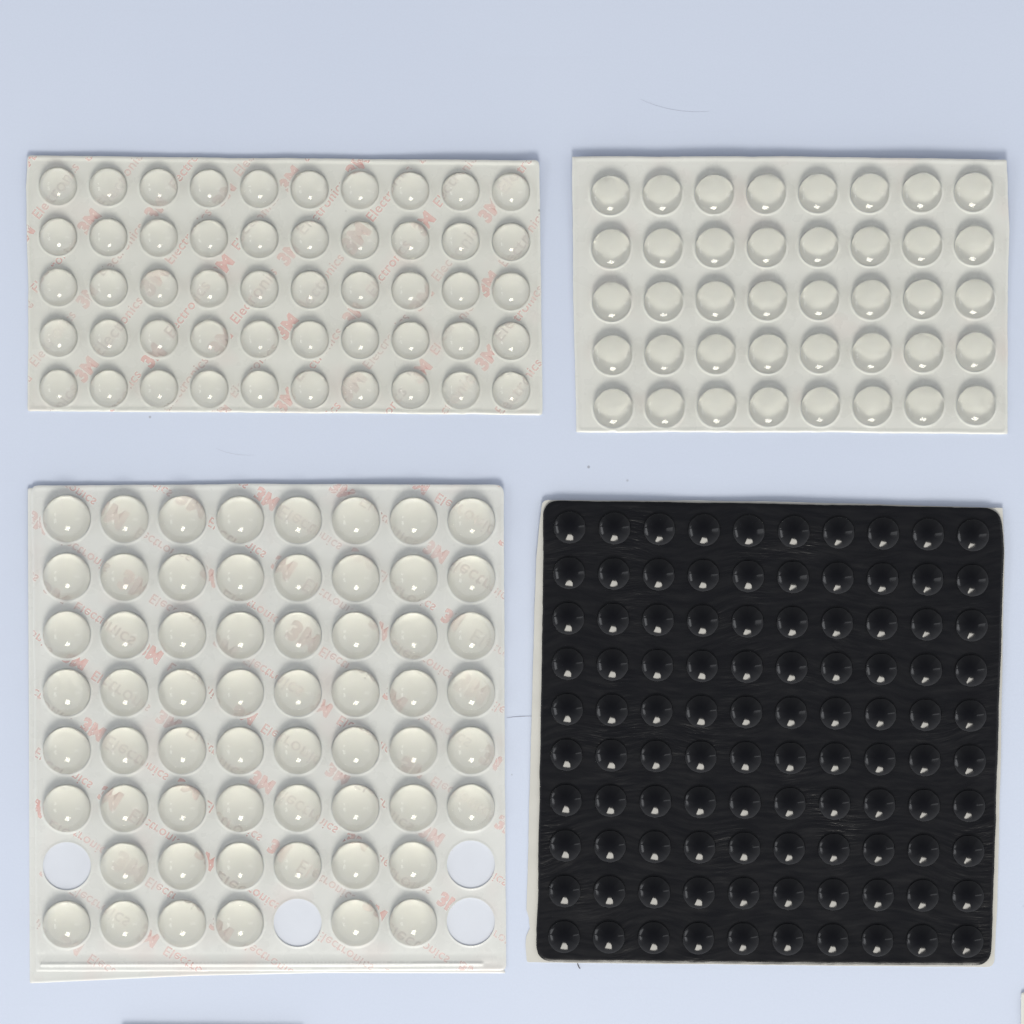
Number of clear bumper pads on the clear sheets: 150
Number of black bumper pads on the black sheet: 100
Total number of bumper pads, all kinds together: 250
